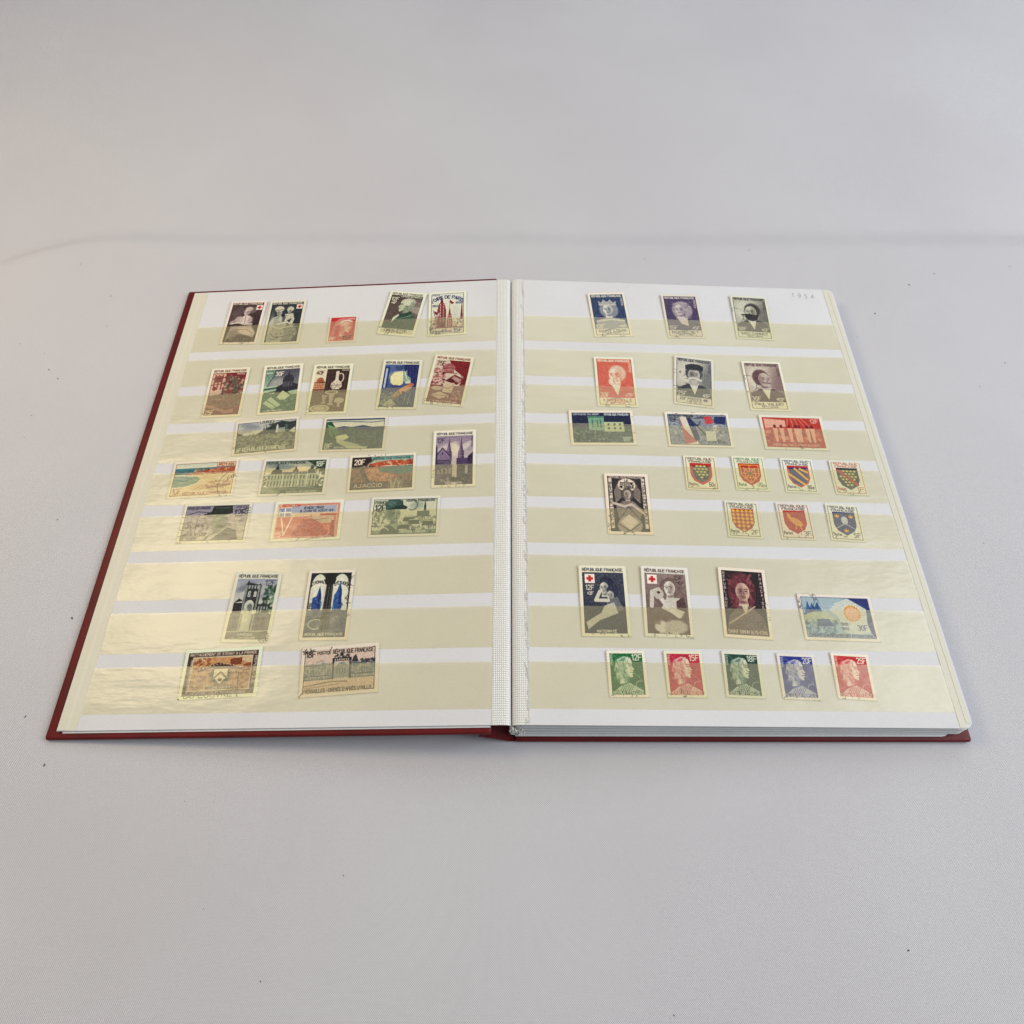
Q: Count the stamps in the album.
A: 49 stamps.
